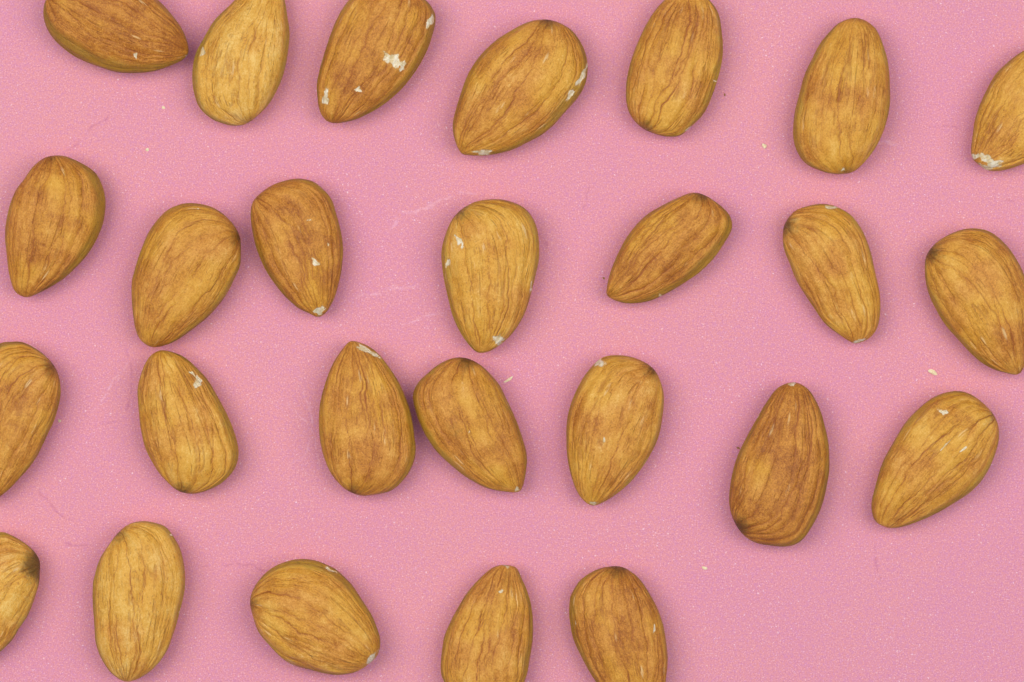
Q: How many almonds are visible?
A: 26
